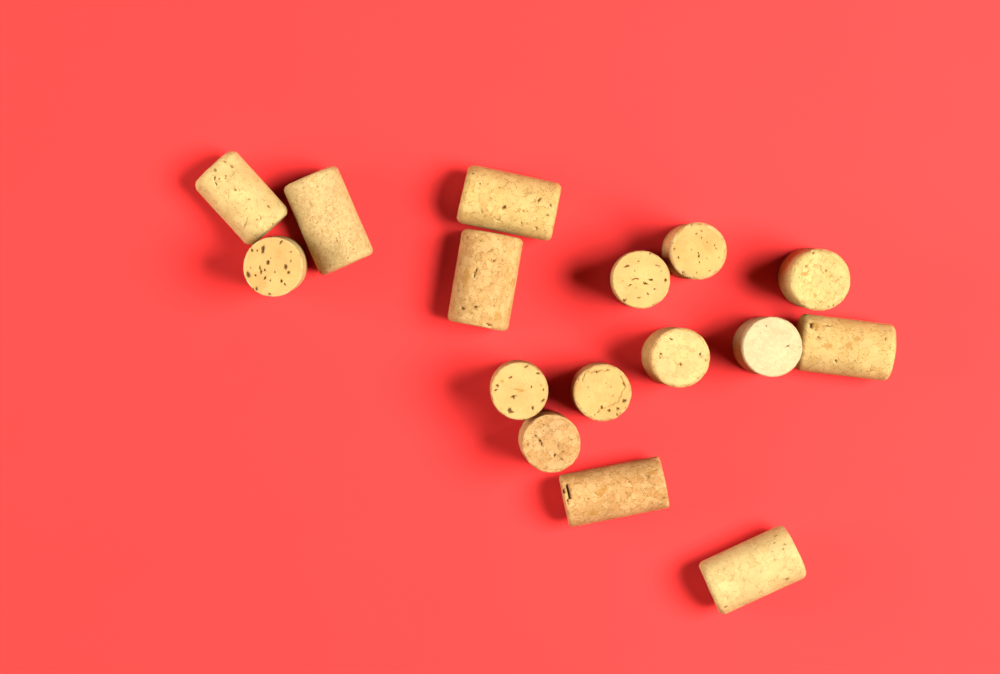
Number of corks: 16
